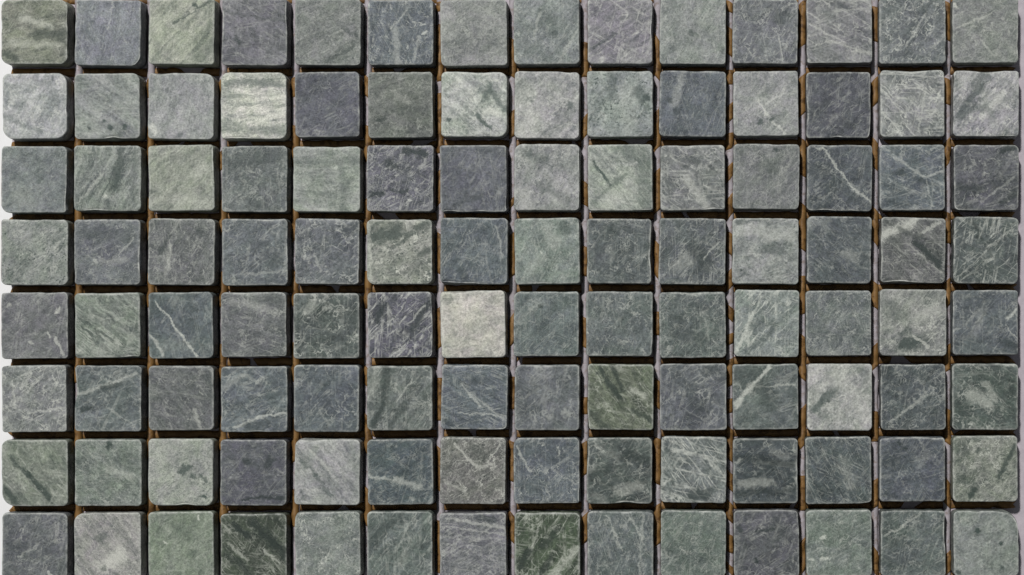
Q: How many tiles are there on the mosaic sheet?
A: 112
